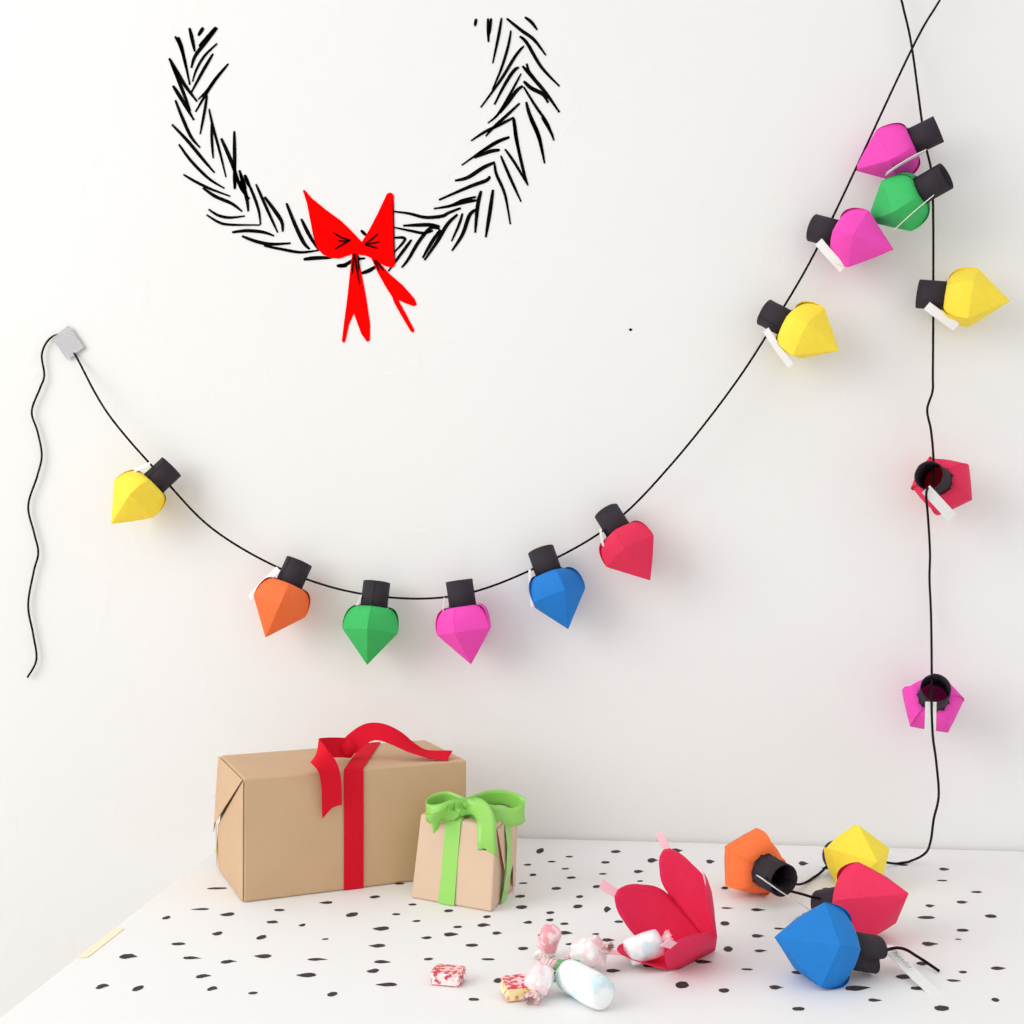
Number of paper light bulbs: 17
